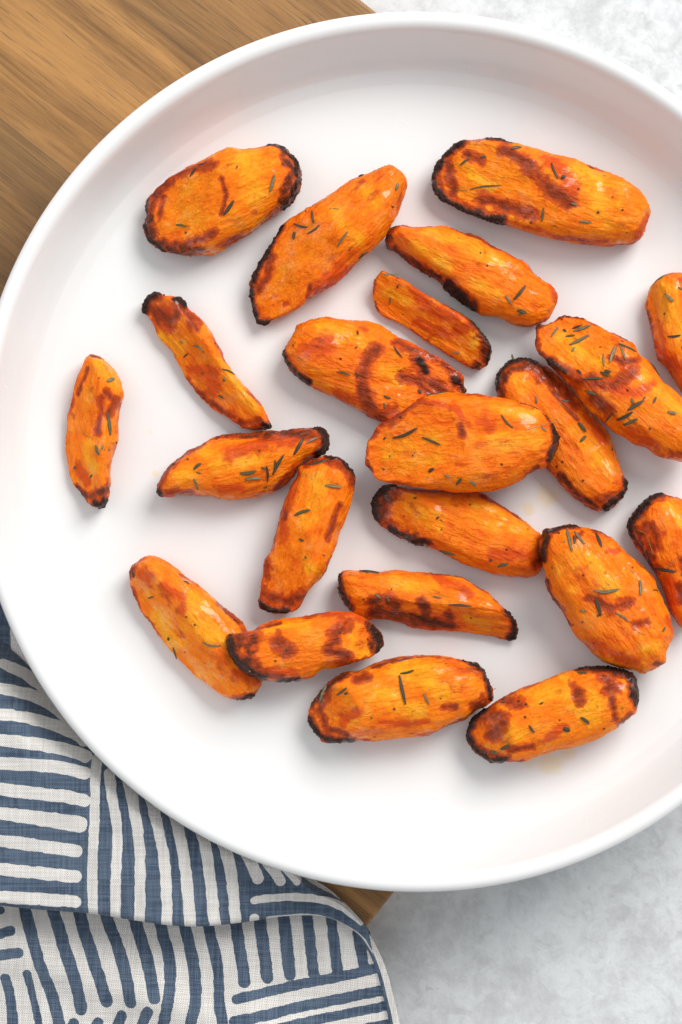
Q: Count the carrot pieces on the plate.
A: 22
